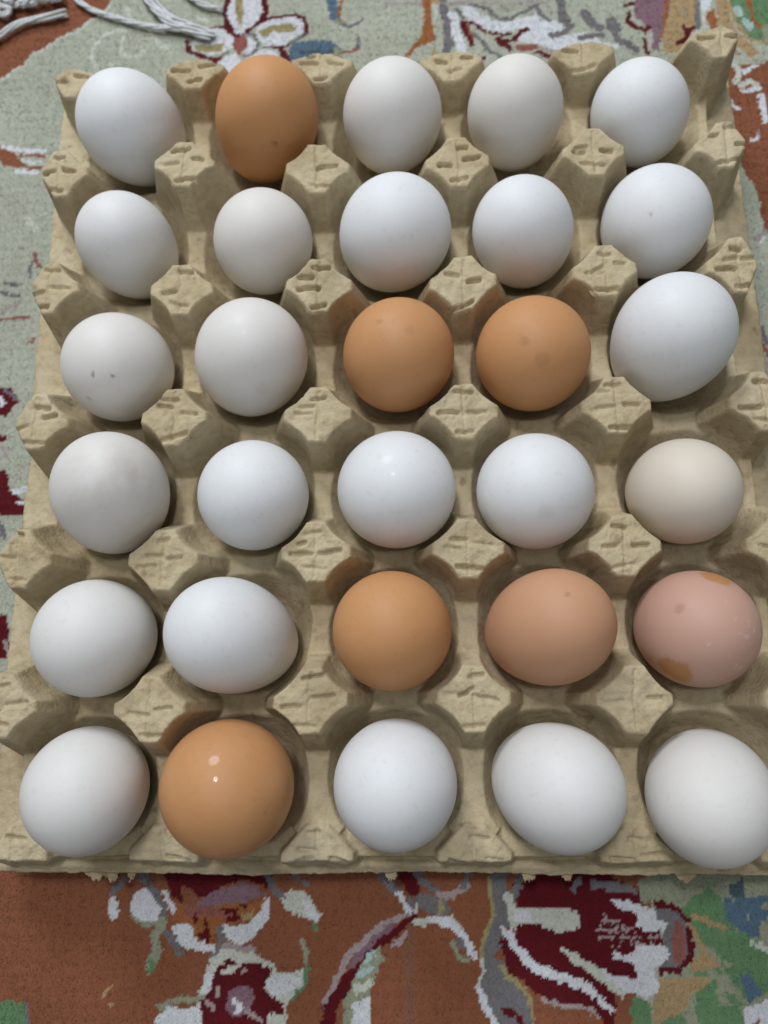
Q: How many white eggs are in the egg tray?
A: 23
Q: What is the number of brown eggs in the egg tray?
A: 7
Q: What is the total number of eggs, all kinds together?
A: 30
